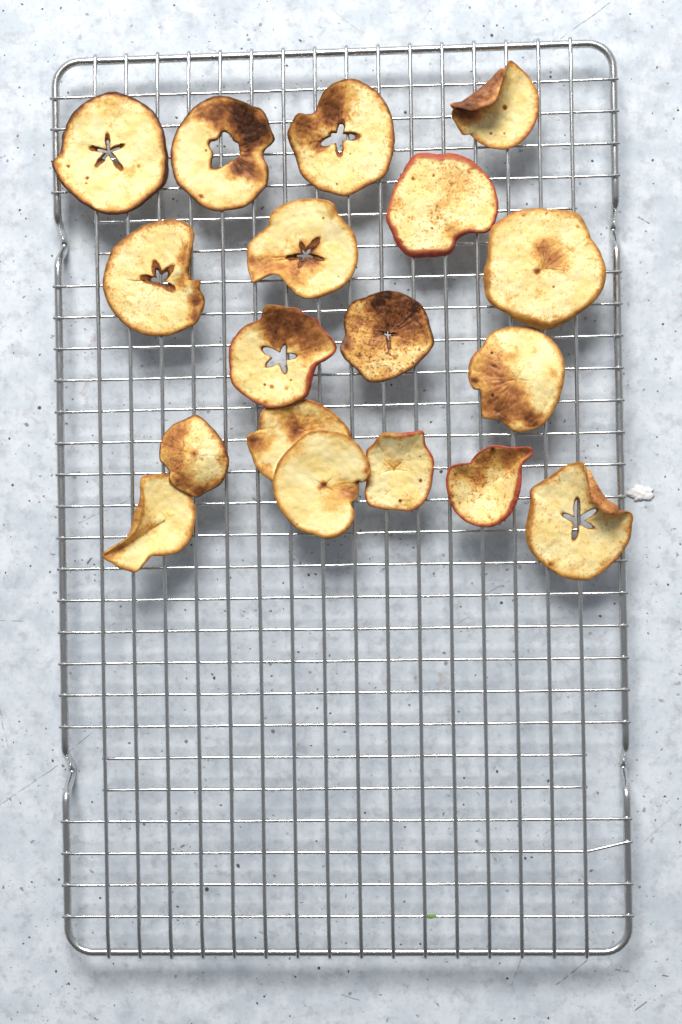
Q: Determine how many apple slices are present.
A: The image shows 18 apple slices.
